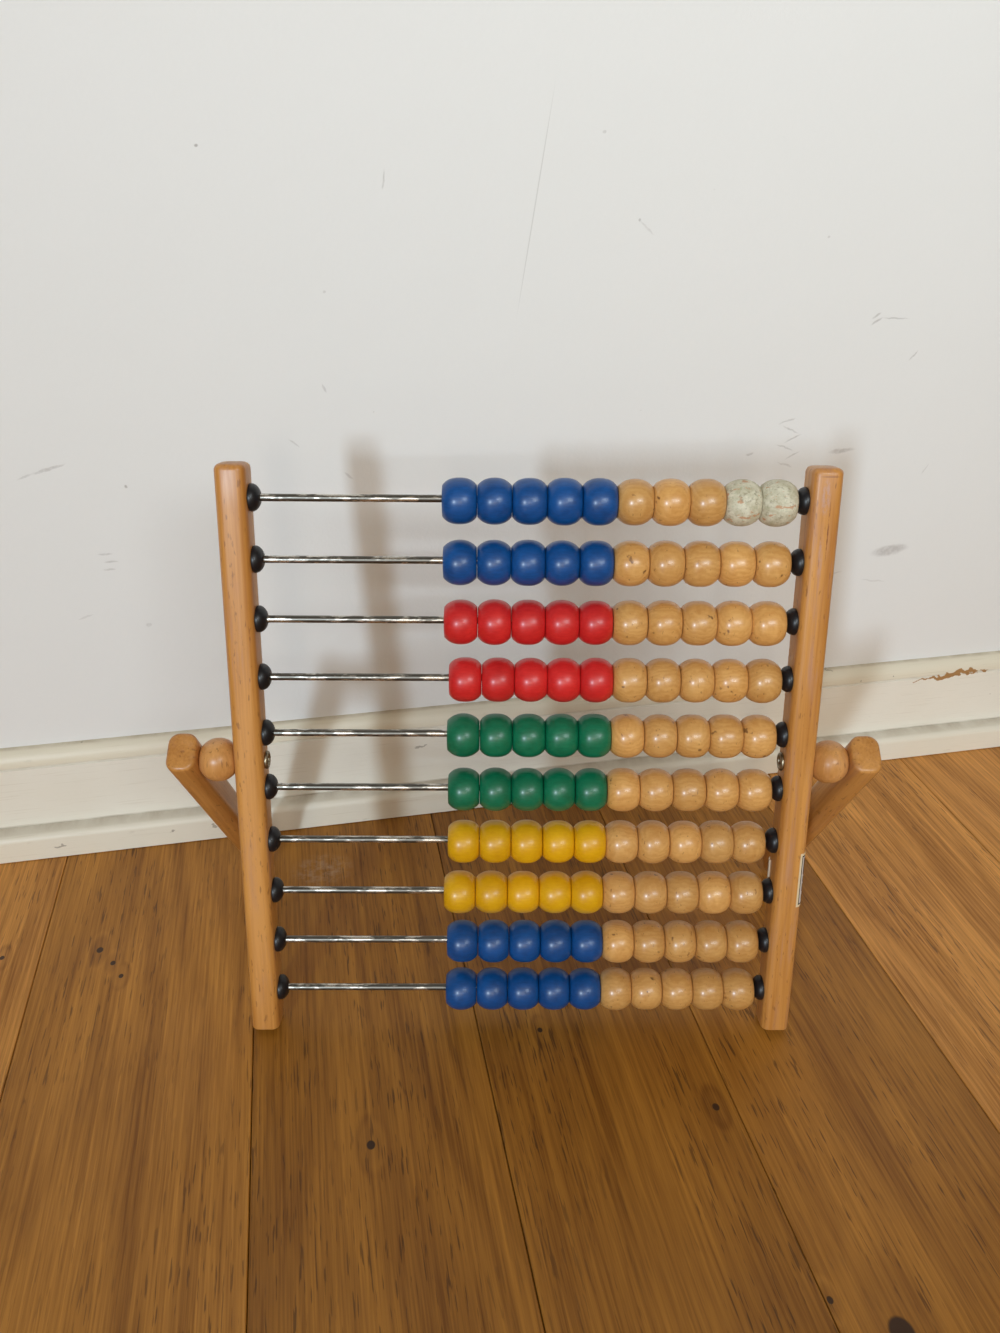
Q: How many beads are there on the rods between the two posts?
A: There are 100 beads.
